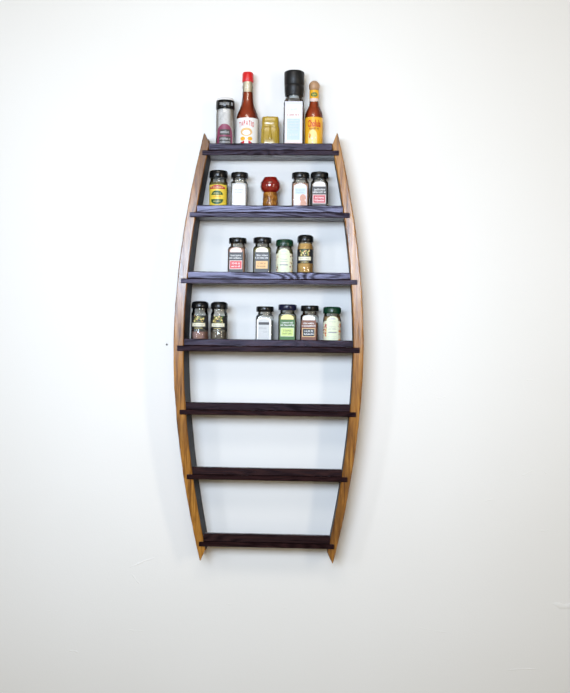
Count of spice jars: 15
